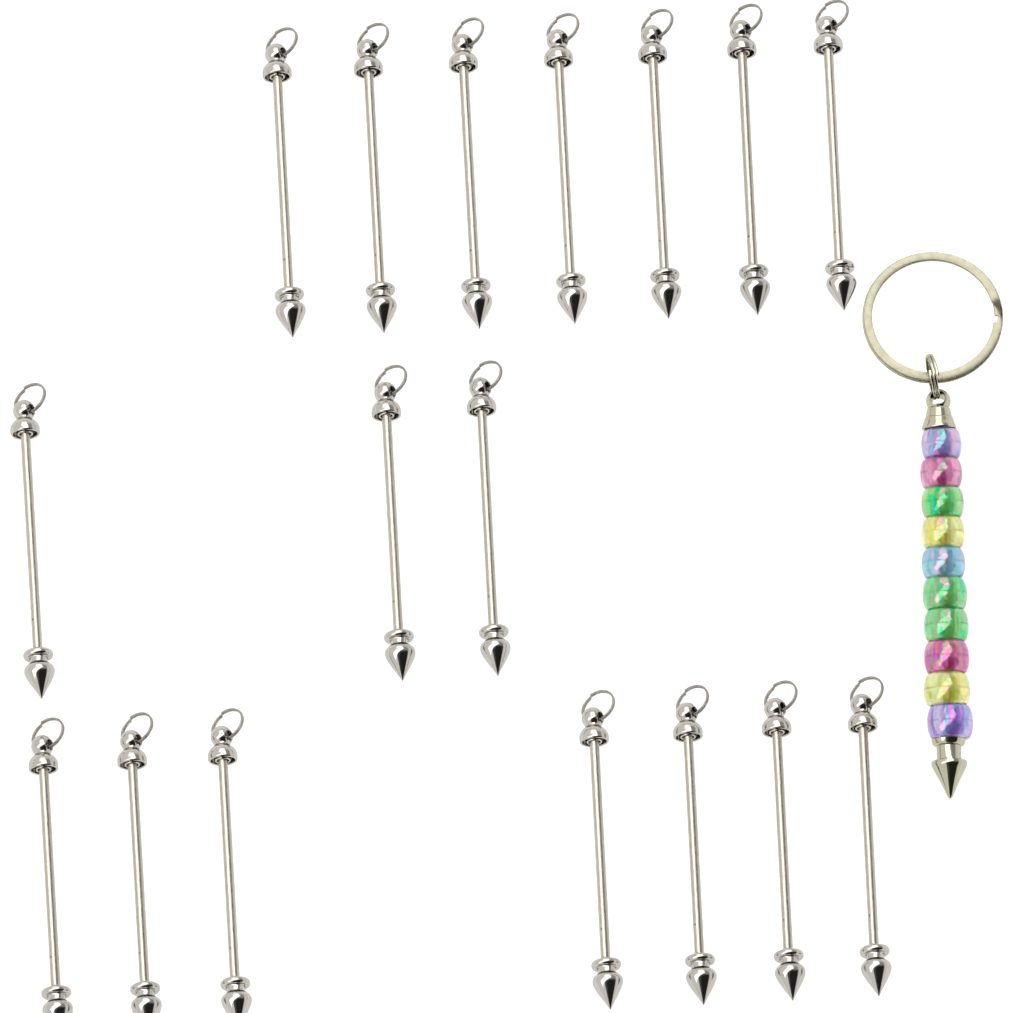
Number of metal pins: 17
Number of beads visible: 10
